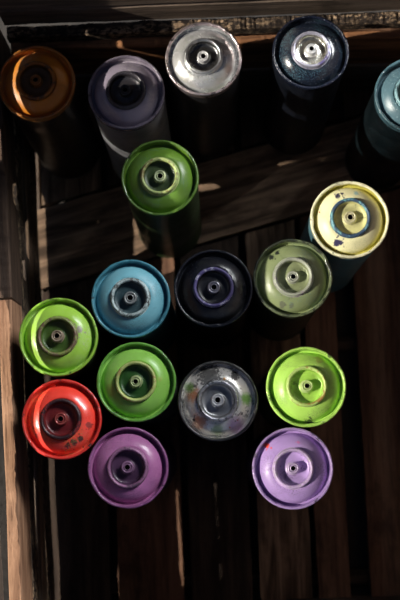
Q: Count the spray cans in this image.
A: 17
